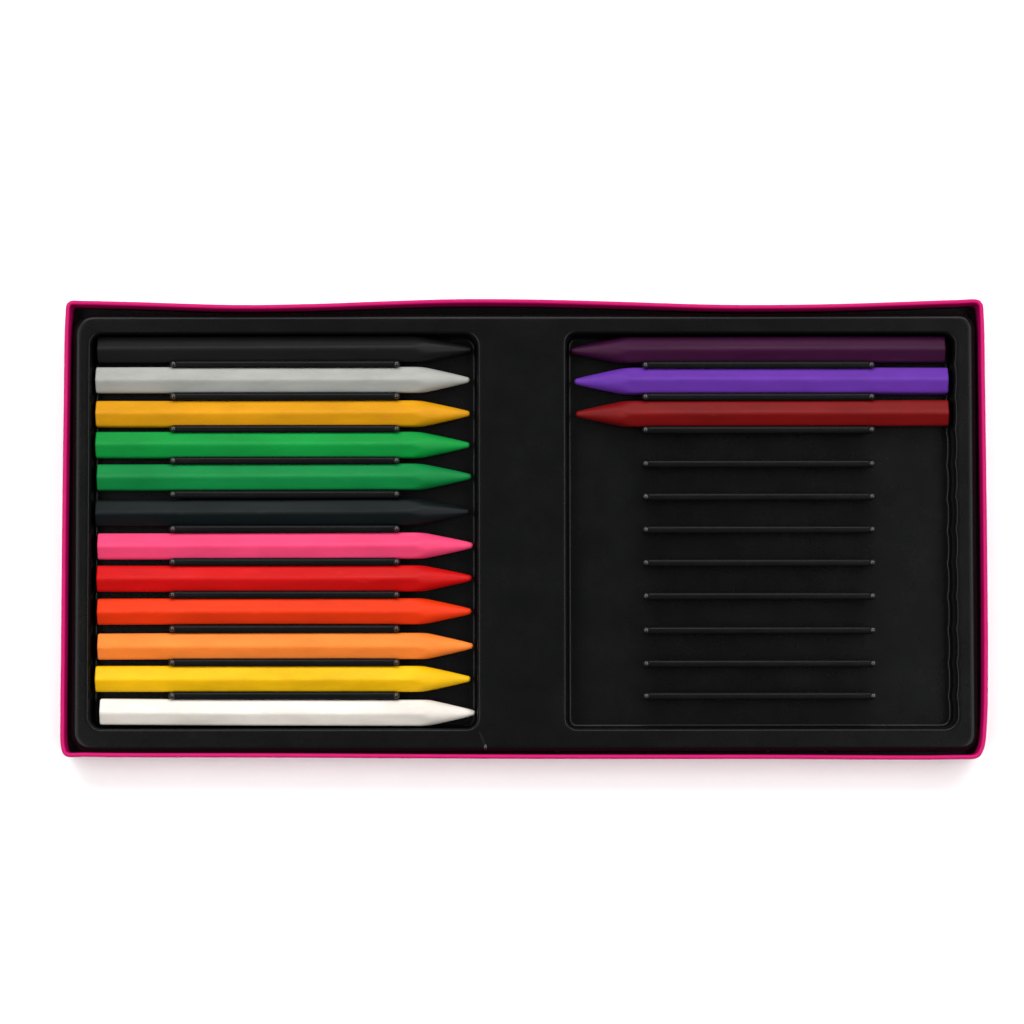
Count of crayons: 15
